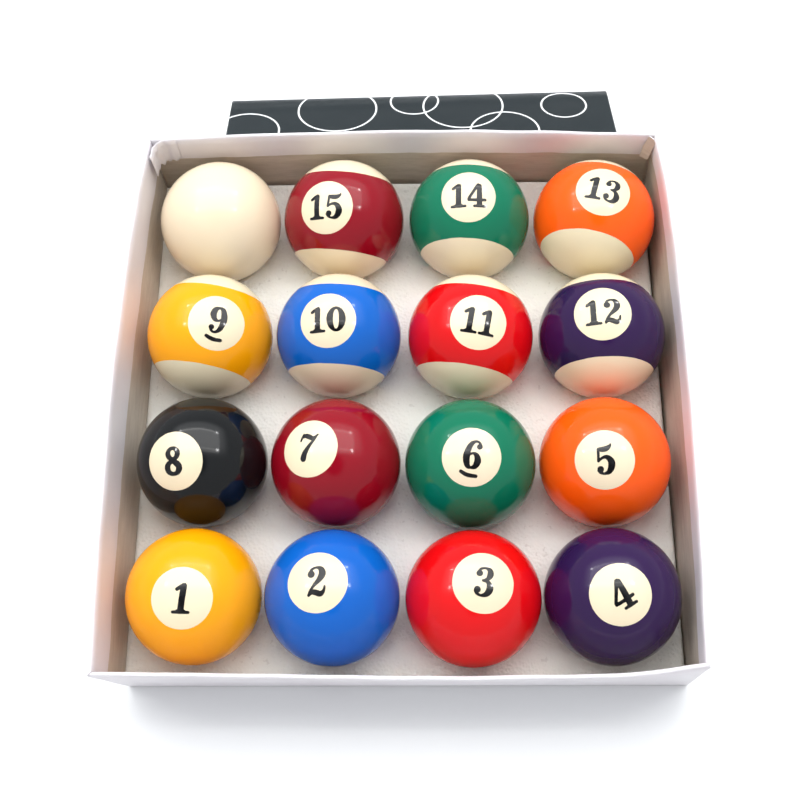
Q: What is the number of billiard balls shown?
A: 16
